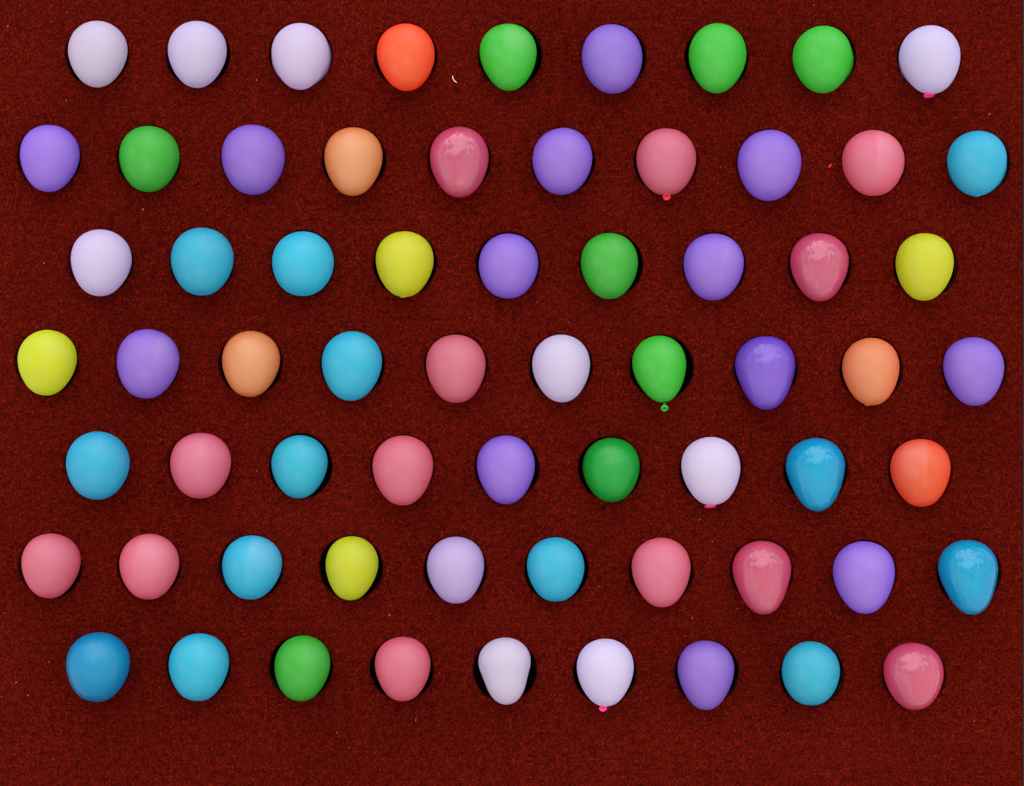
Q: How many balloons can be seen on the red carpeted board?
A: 66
